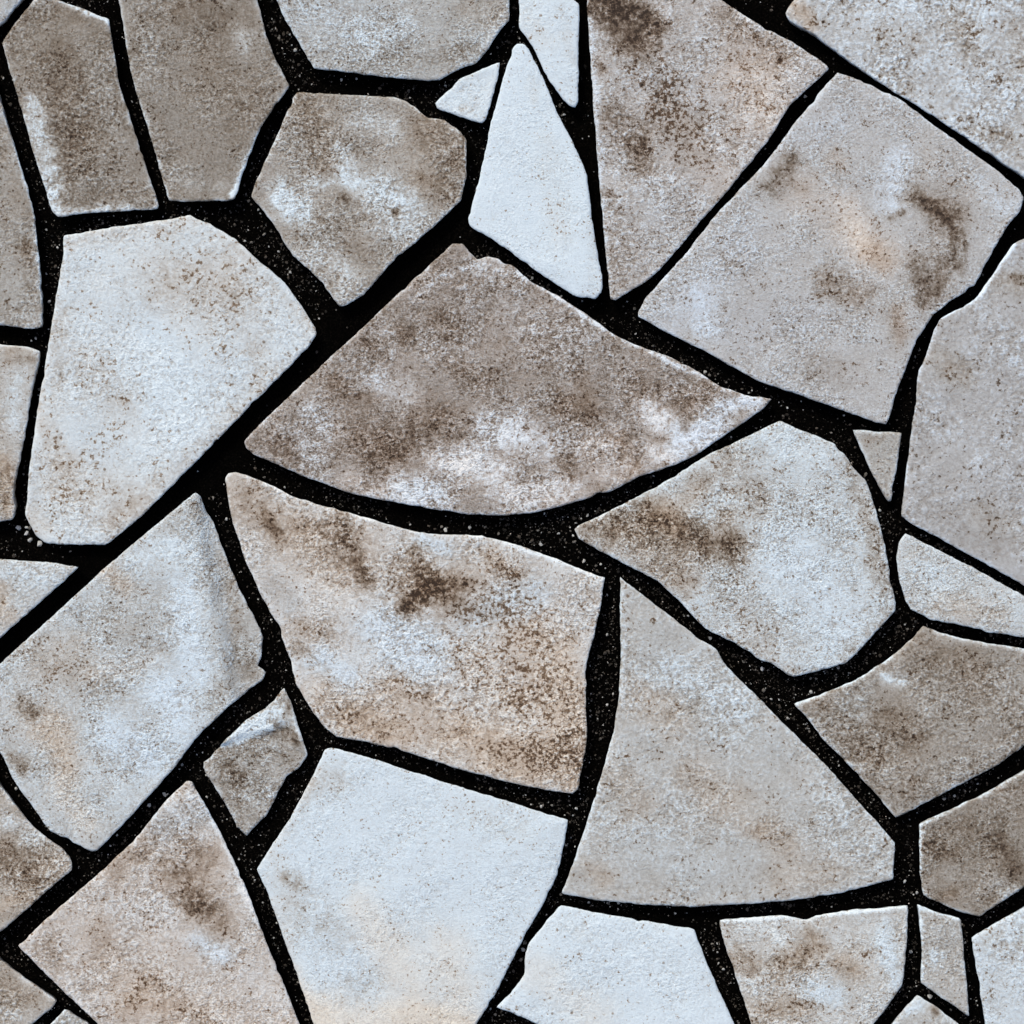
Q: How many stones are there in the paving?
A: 36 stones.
